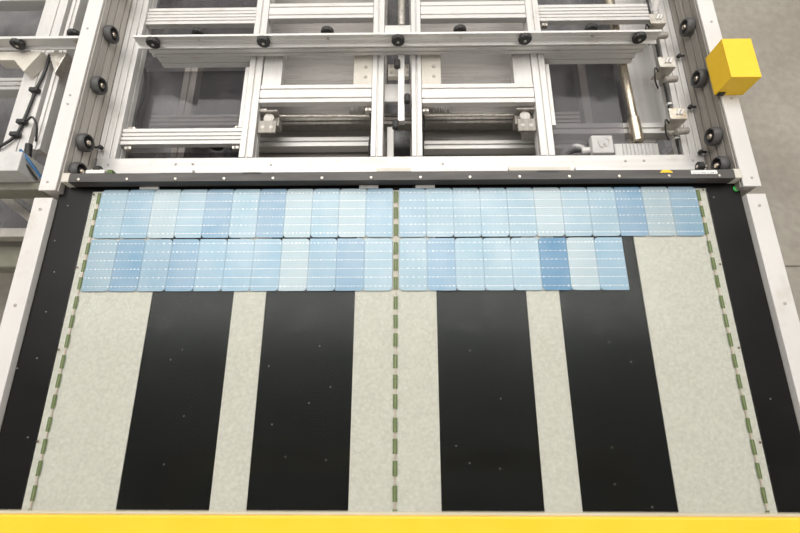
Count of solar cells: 41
